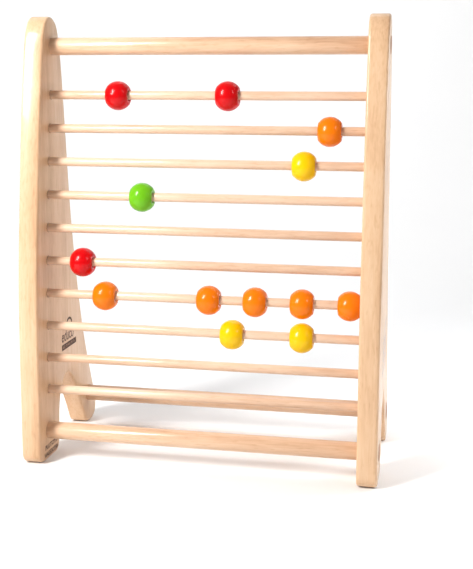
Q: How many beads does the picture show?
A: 13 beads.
